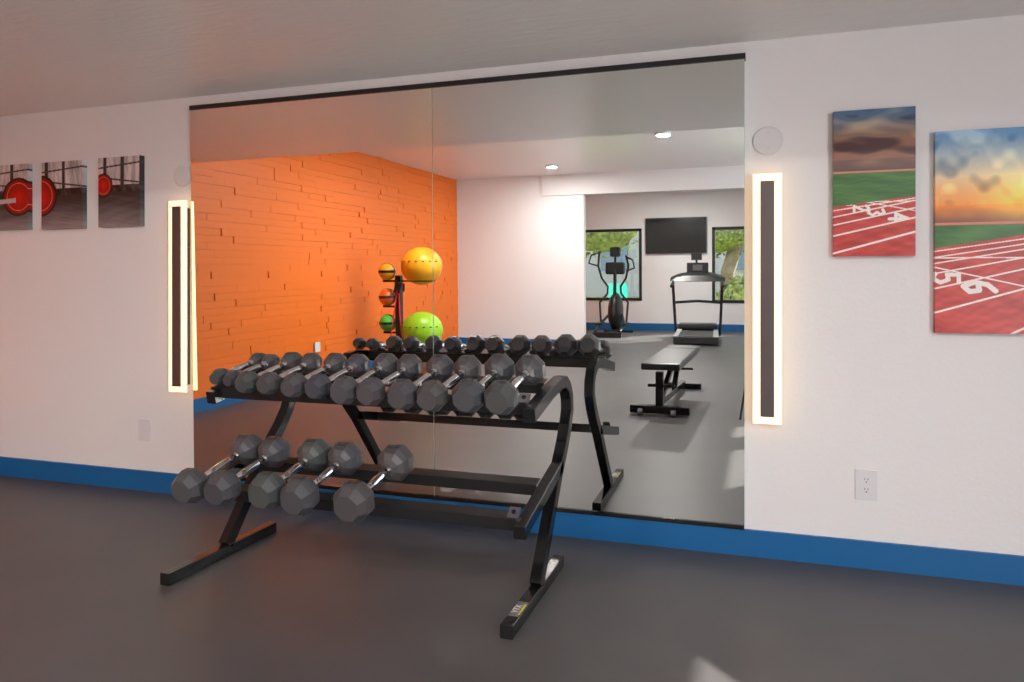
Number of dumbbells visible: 17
